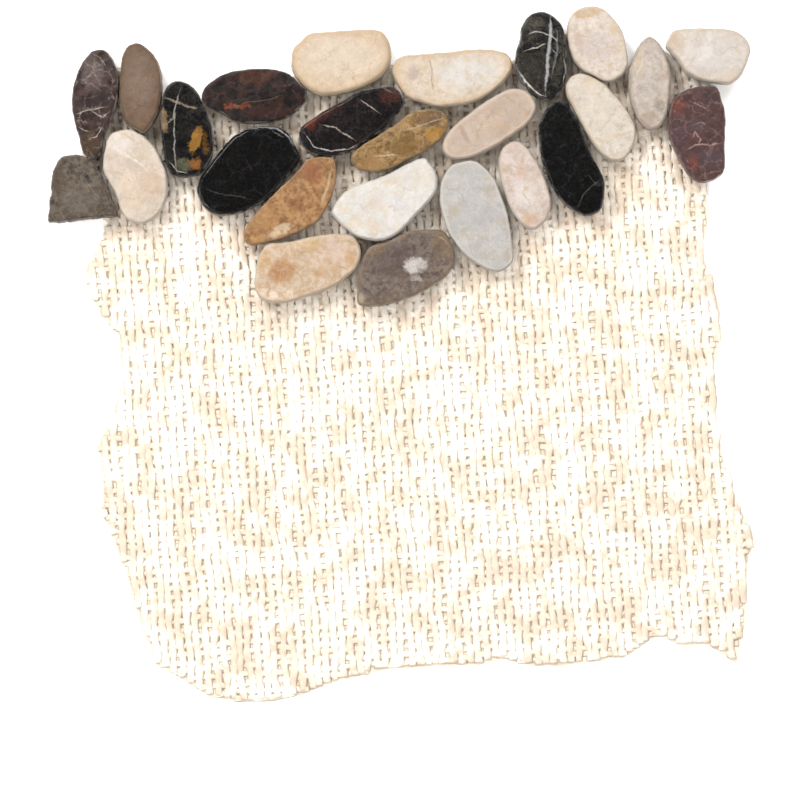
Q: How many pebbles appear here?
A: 25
